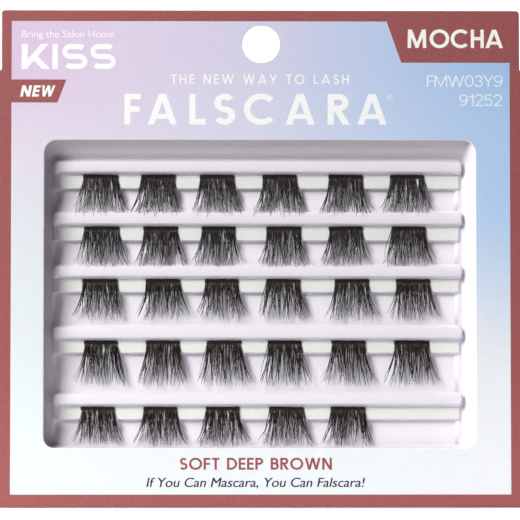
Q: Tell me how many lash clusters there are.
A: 29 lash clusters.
